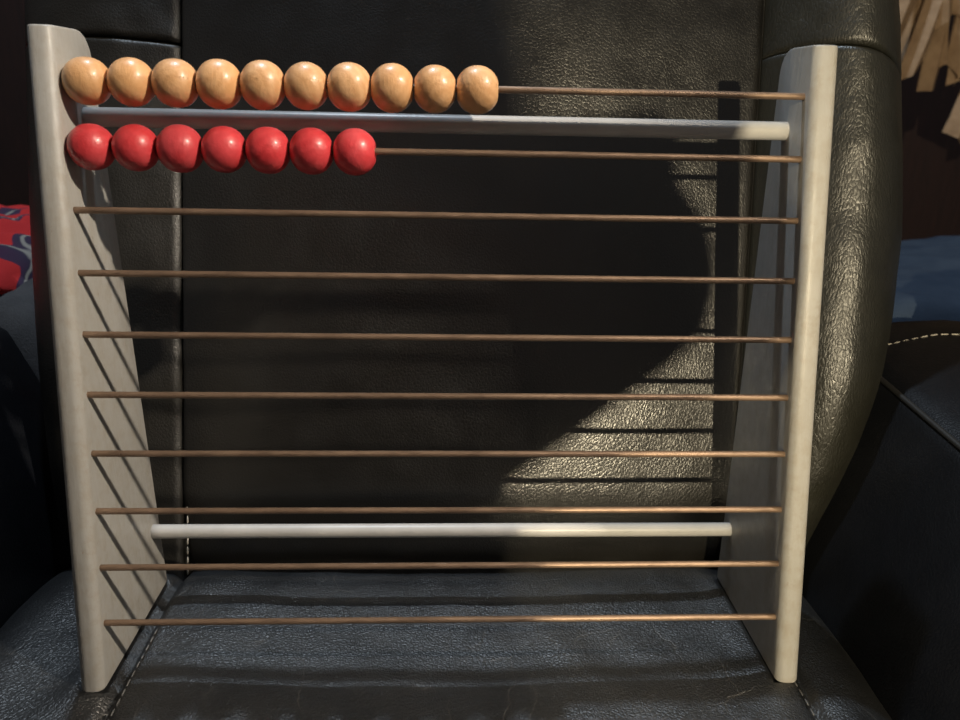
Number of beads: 17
